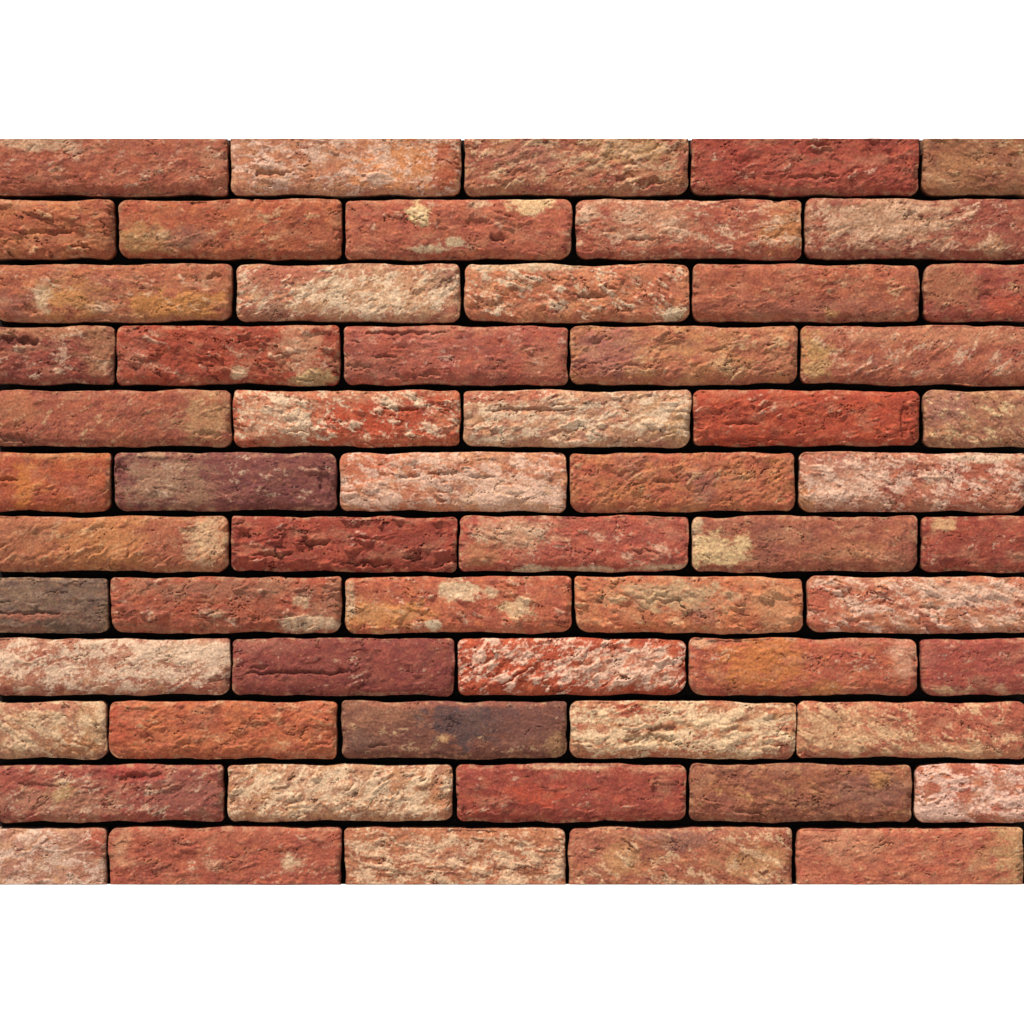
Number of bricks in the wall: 60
